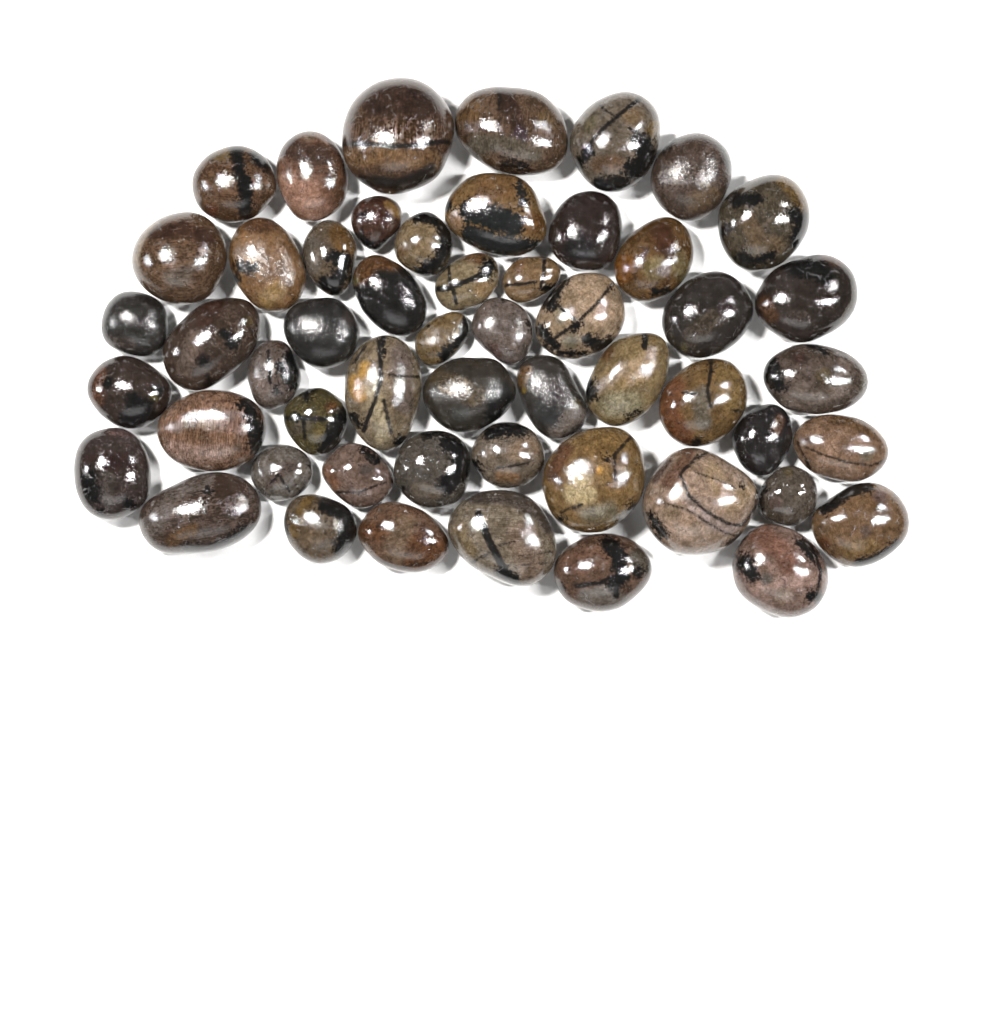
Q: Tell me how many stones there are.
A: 53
